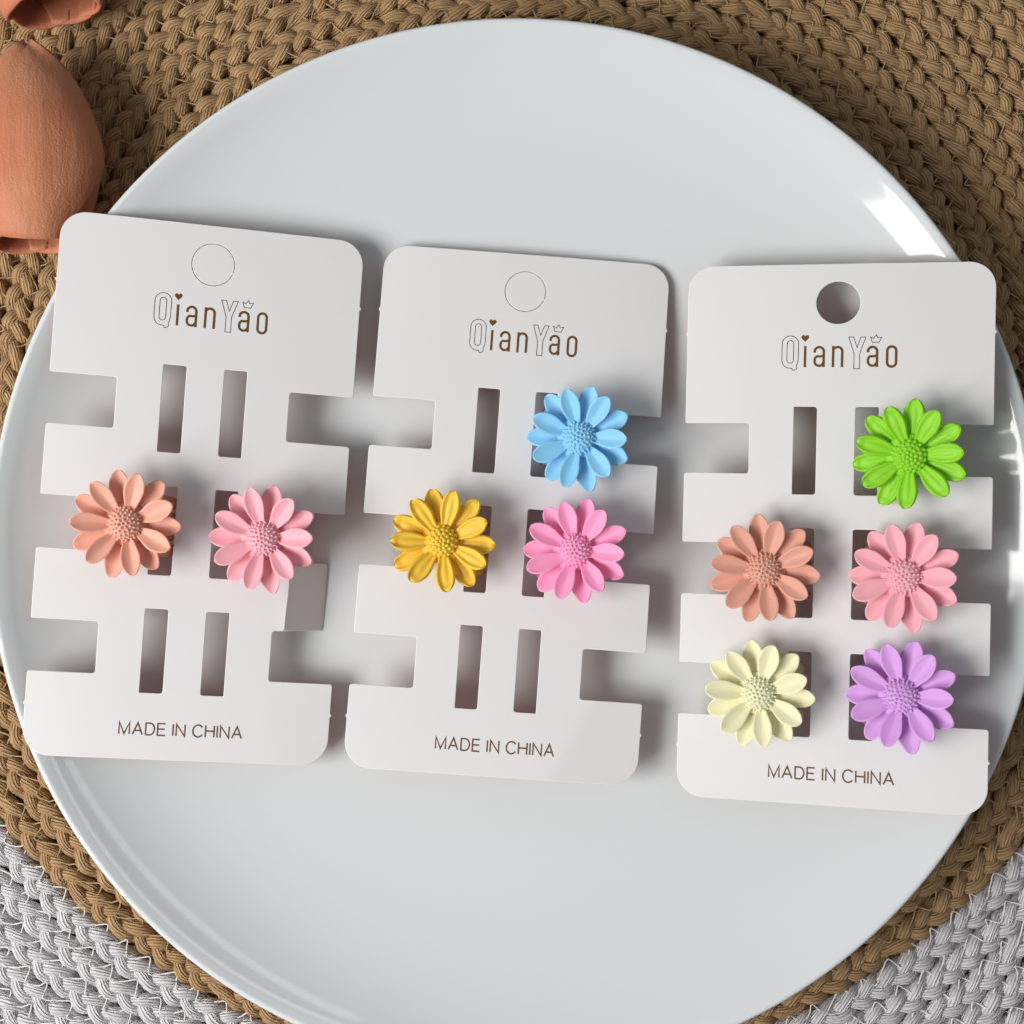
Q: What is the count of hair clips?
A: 10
